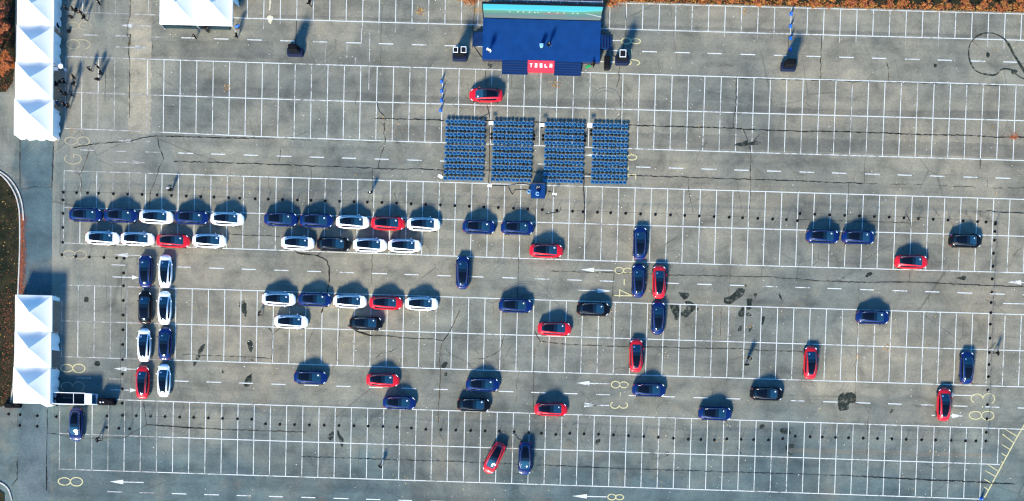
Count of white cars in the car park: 18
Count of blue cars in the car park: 26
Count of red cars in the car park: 15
